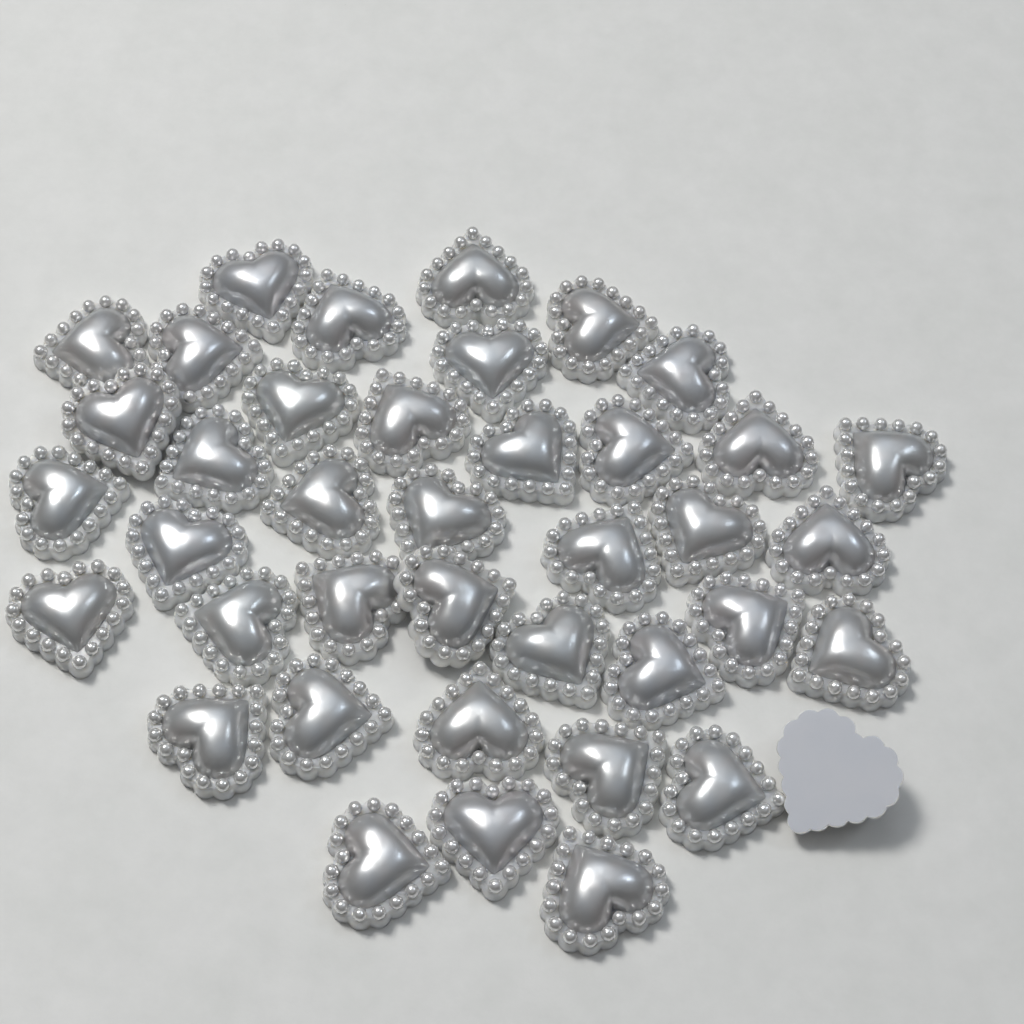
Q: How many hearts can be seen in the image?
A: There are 40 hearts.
